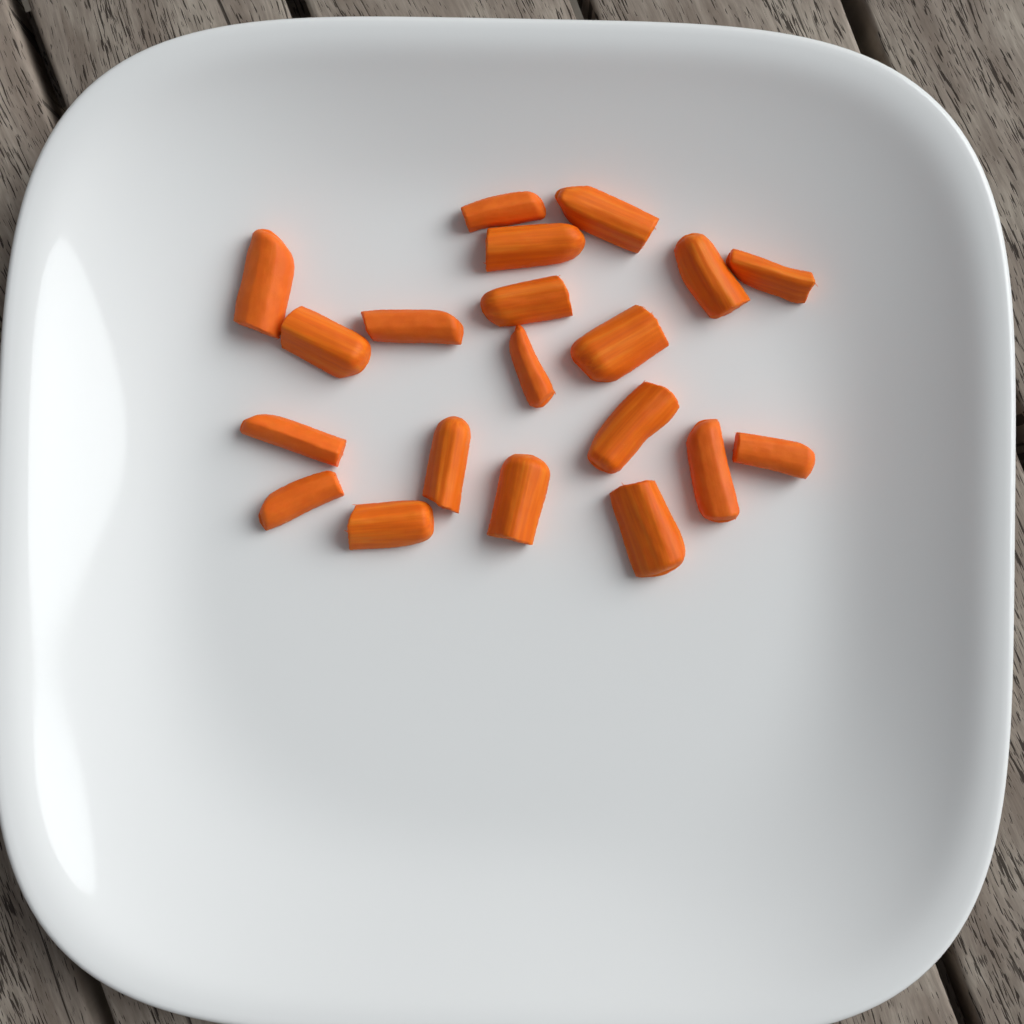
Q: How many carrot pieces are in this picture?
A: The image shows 20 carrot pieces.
